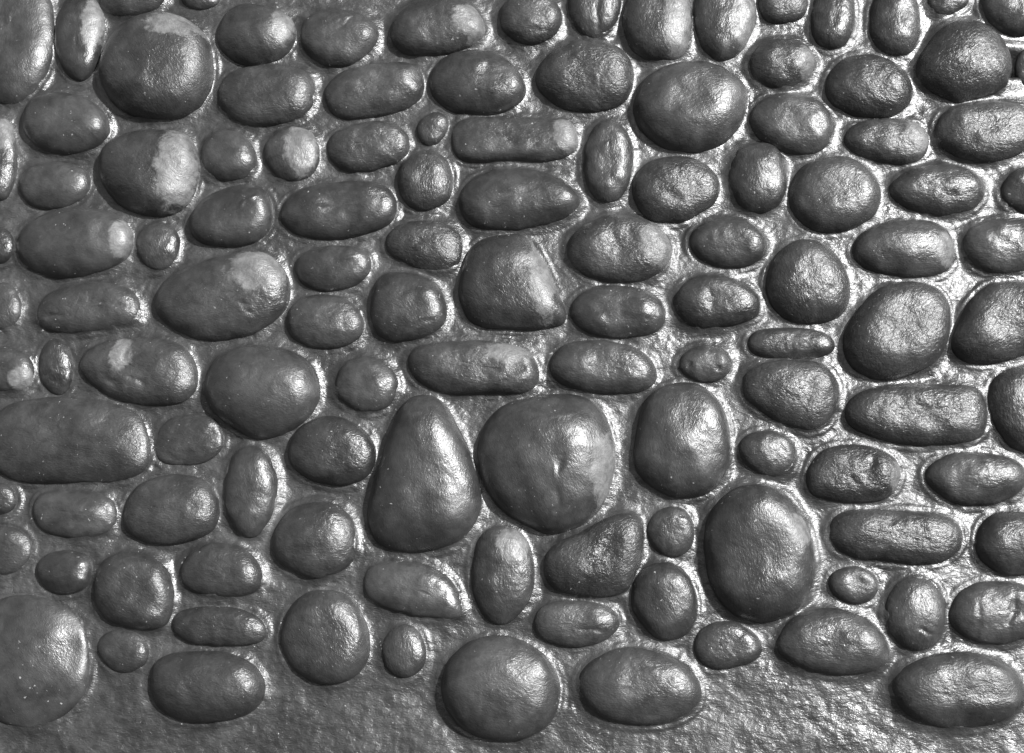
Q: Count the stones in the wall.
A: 121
